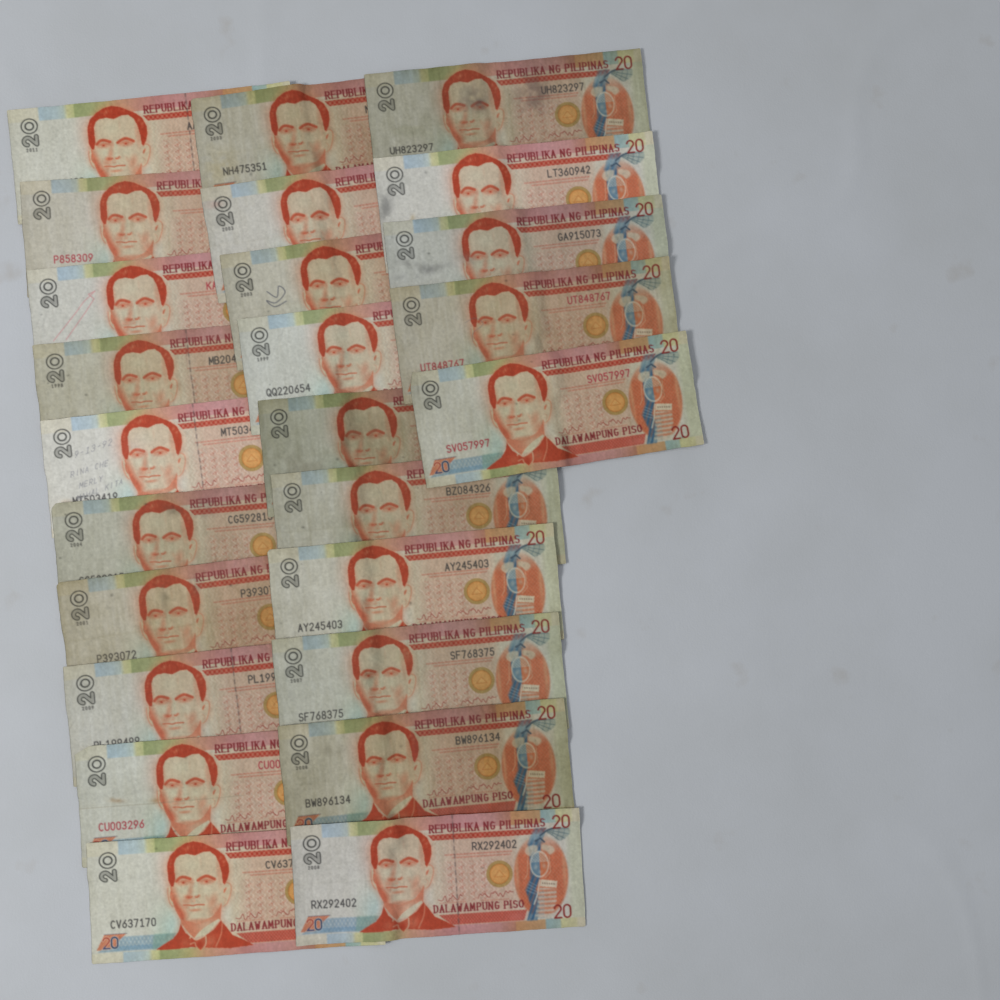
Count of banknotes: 25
